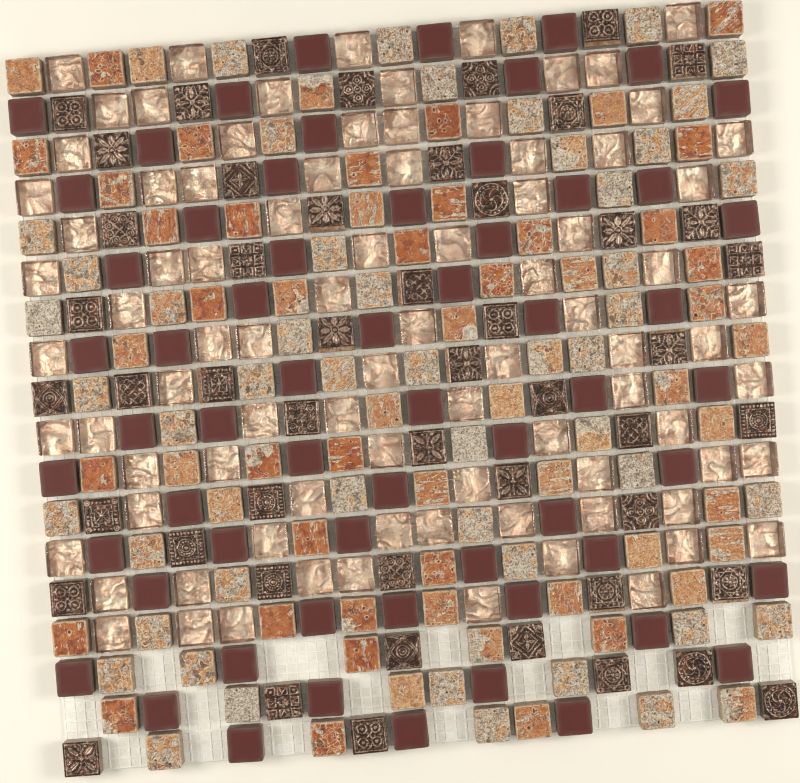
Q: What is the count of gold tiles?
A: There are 87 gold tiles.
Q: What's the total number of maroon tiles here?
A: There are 61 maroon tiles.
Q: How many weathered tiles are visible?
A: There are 108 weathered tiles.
